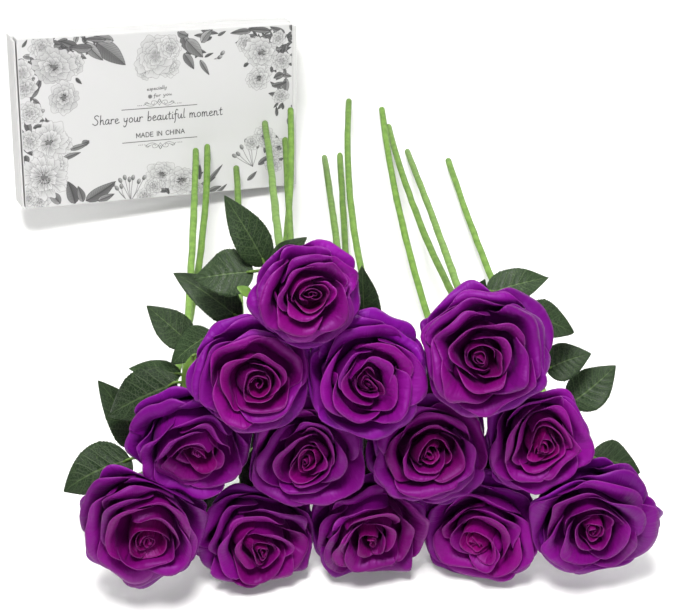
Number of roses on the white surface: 13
